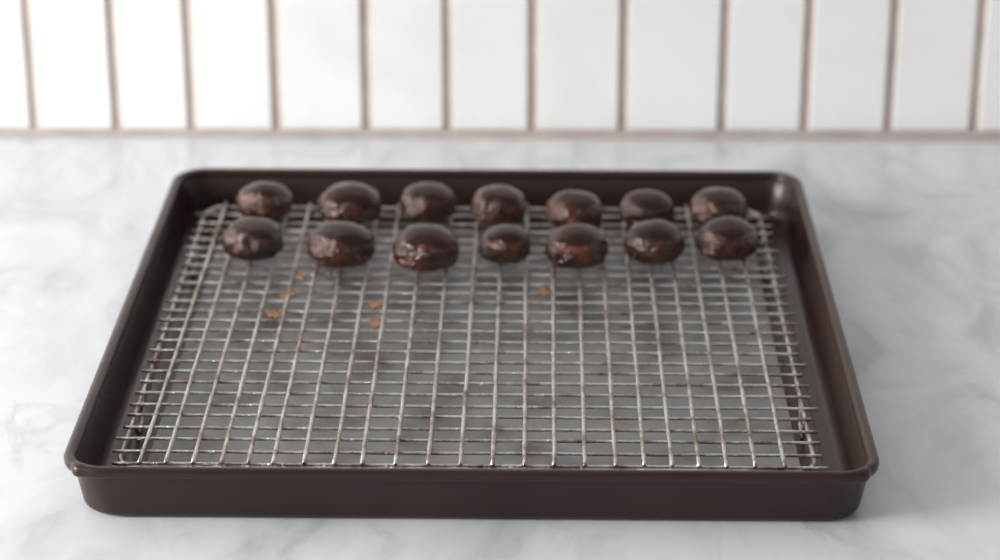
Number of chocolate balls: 14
